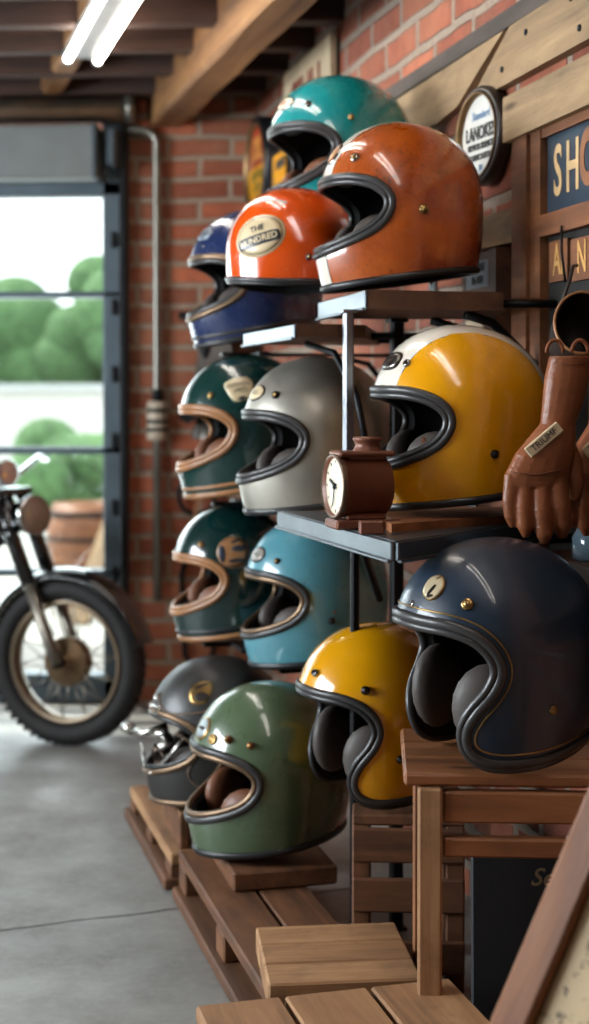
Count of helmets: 13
